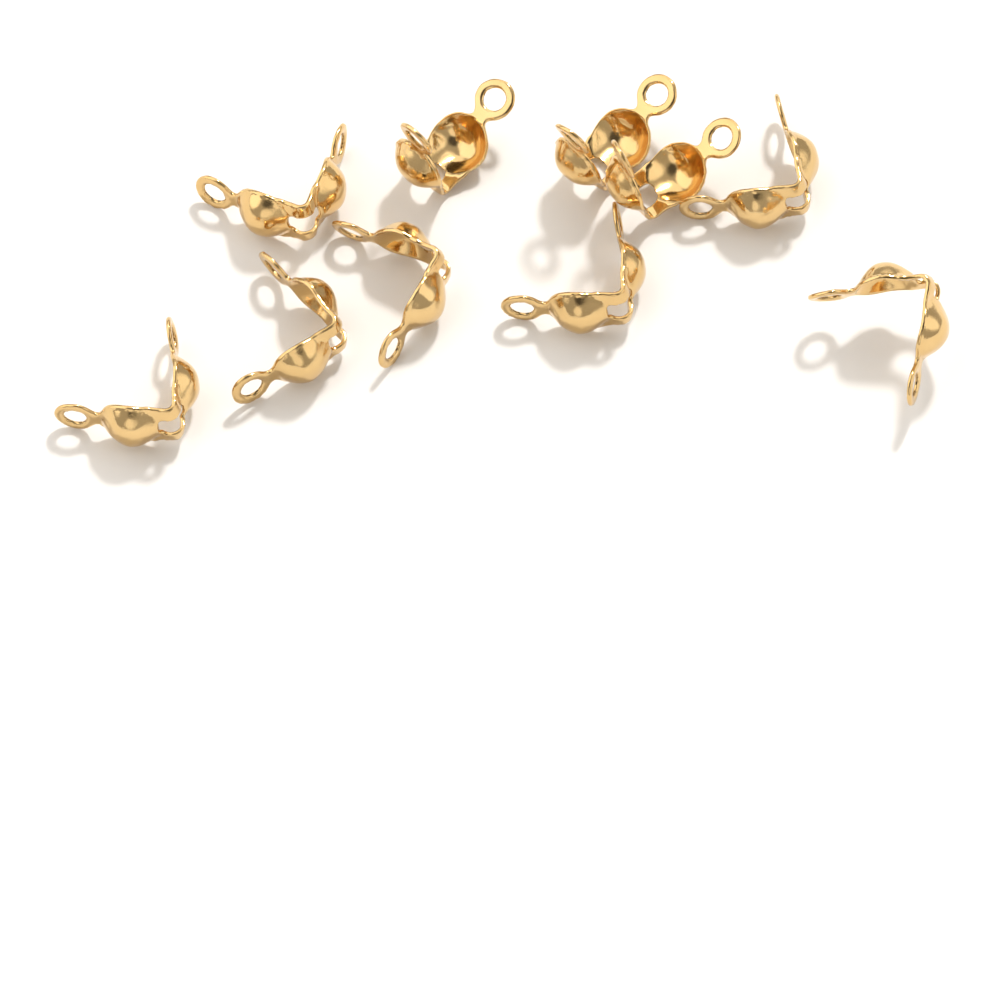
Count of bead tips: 10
